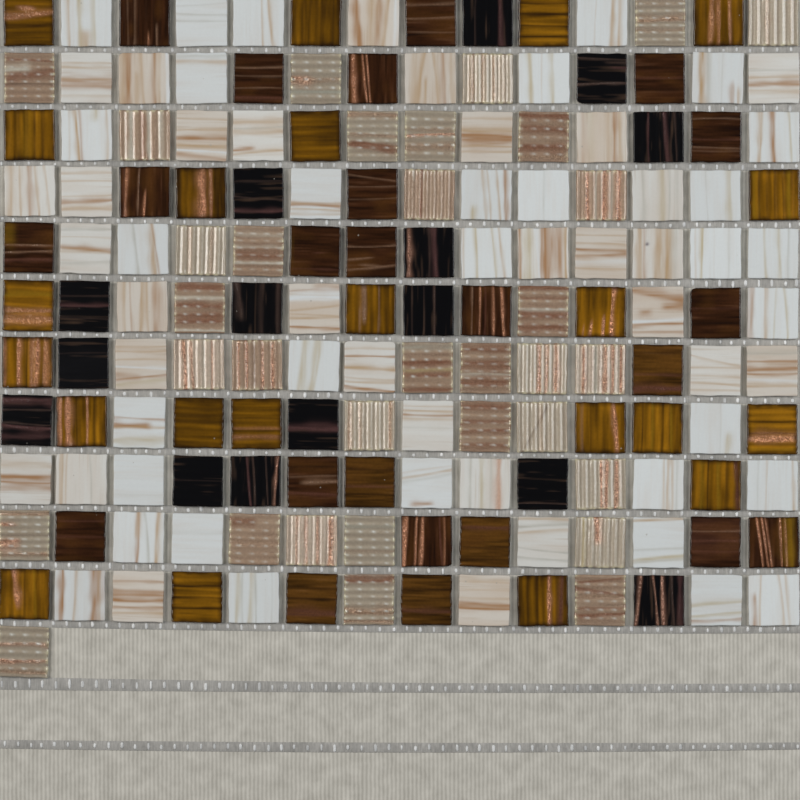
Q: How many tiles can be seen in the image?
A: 155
